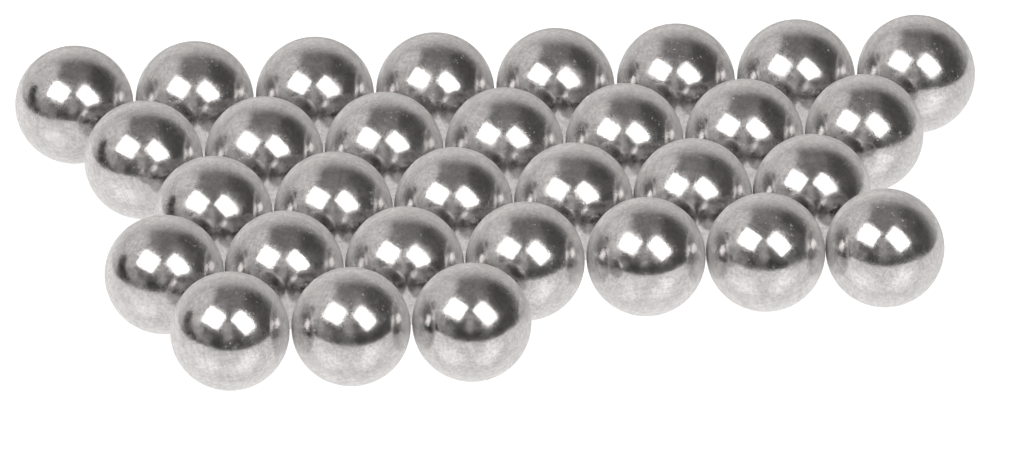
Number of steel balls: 31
